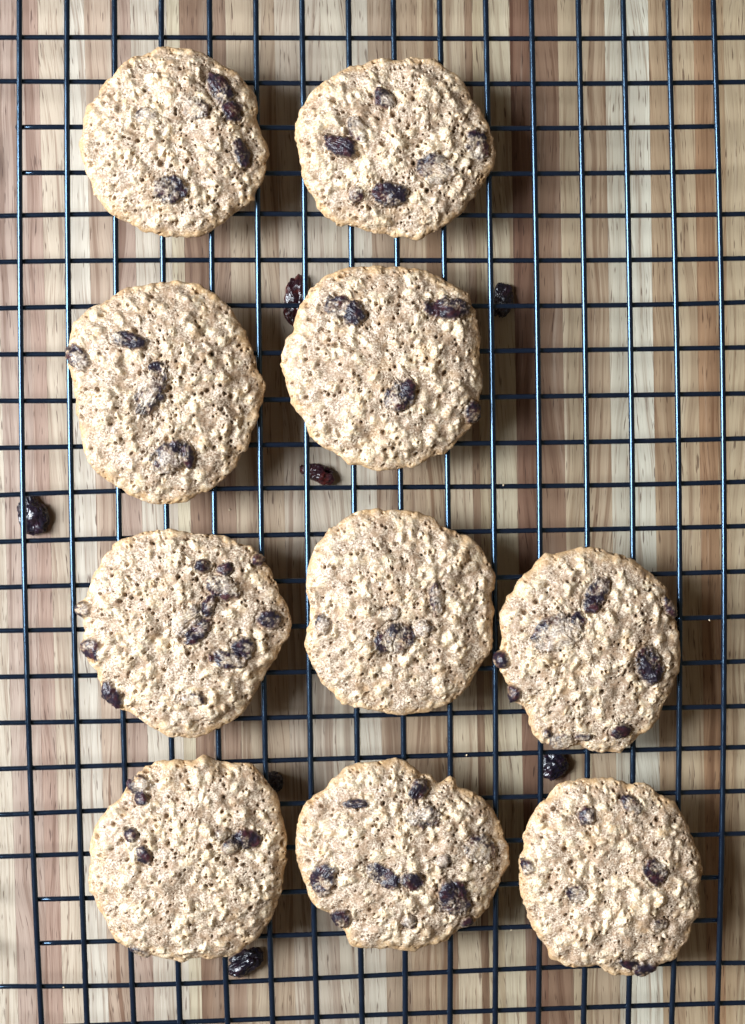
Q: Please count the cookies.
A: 10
